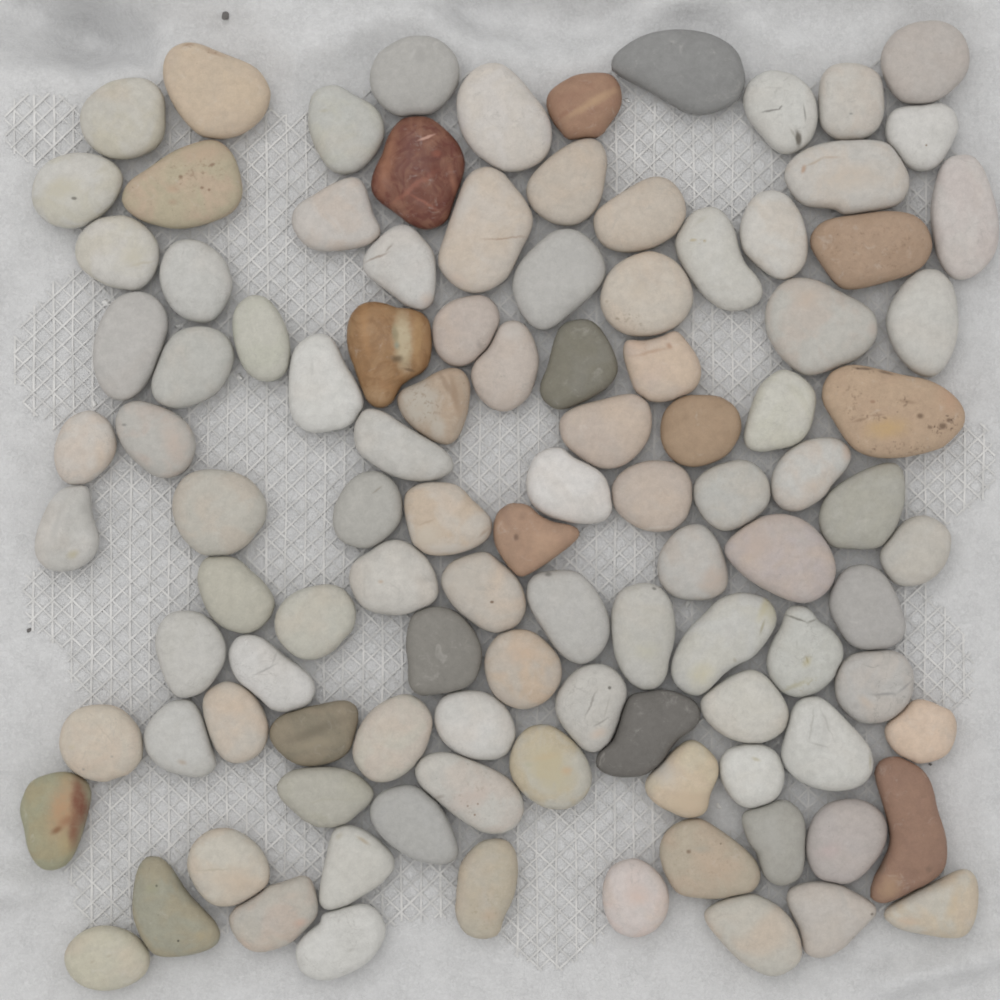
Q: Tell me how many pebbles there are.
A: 107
